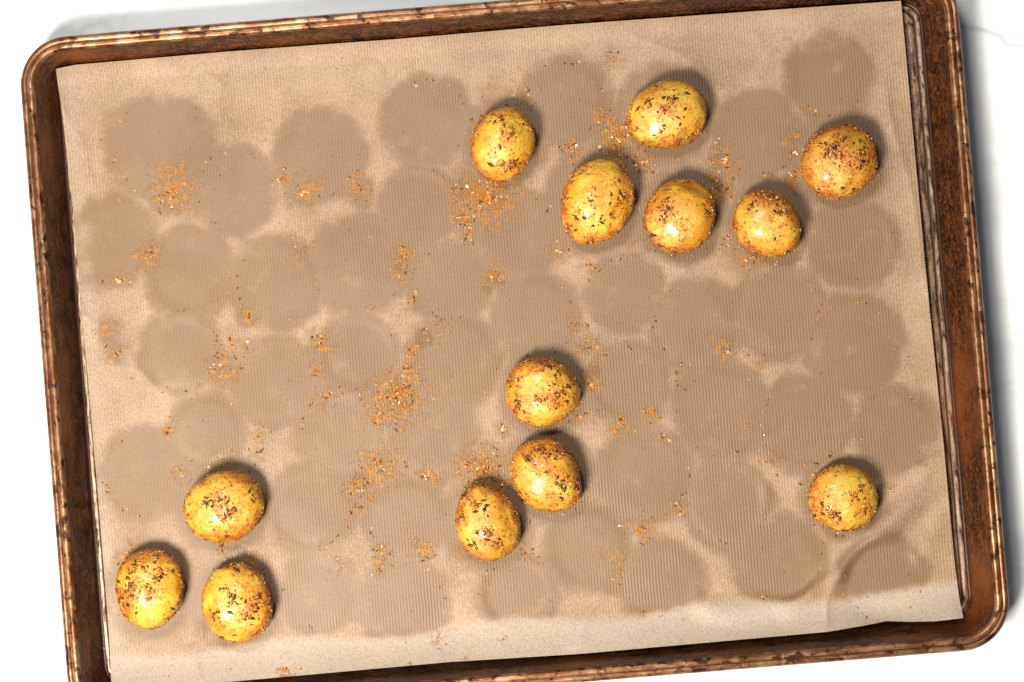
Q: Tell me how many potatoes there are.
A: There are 13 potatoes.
